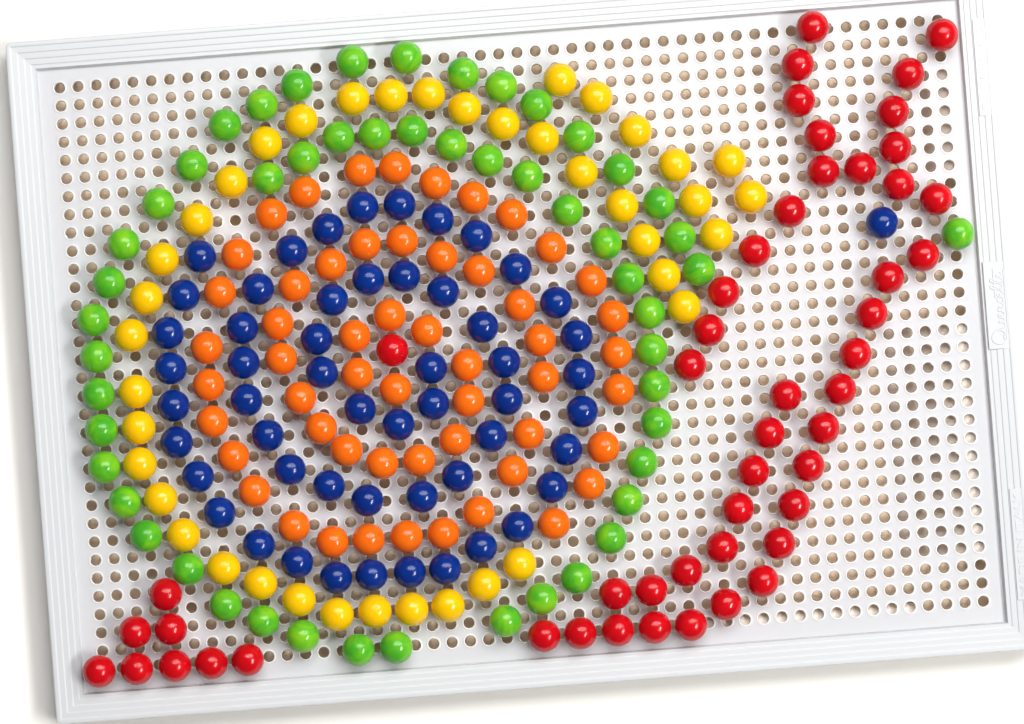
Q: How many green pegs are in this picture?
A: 52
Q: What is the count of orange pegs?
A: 54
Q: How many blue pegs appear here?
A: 54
